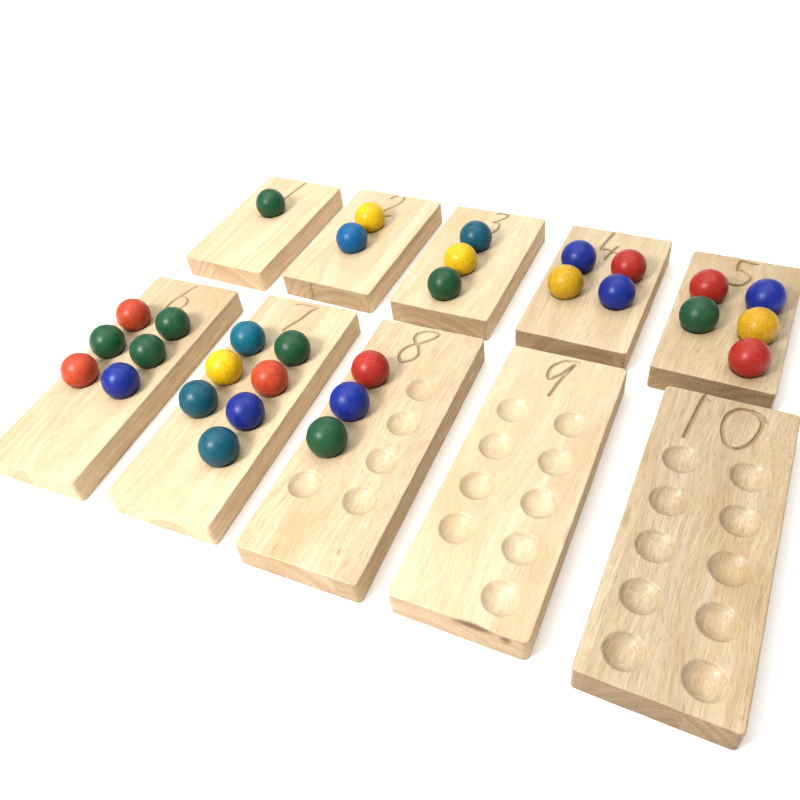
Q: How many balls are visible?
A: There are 31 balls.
